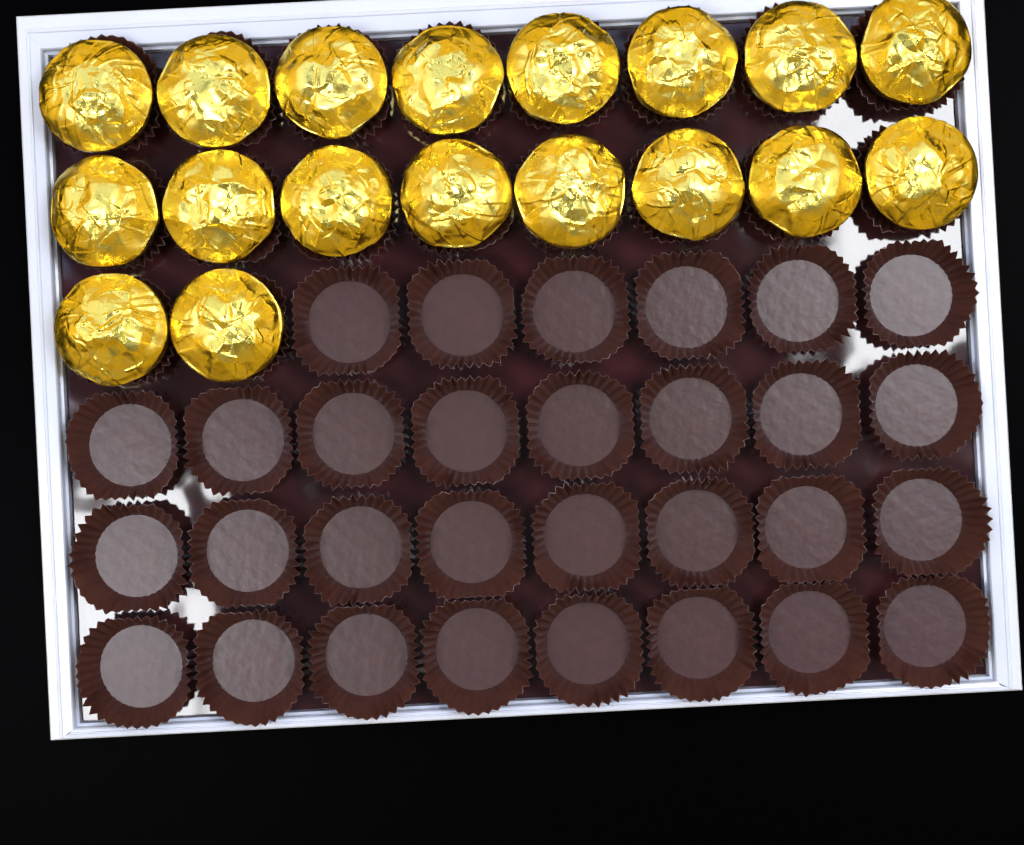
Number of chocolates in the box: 18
